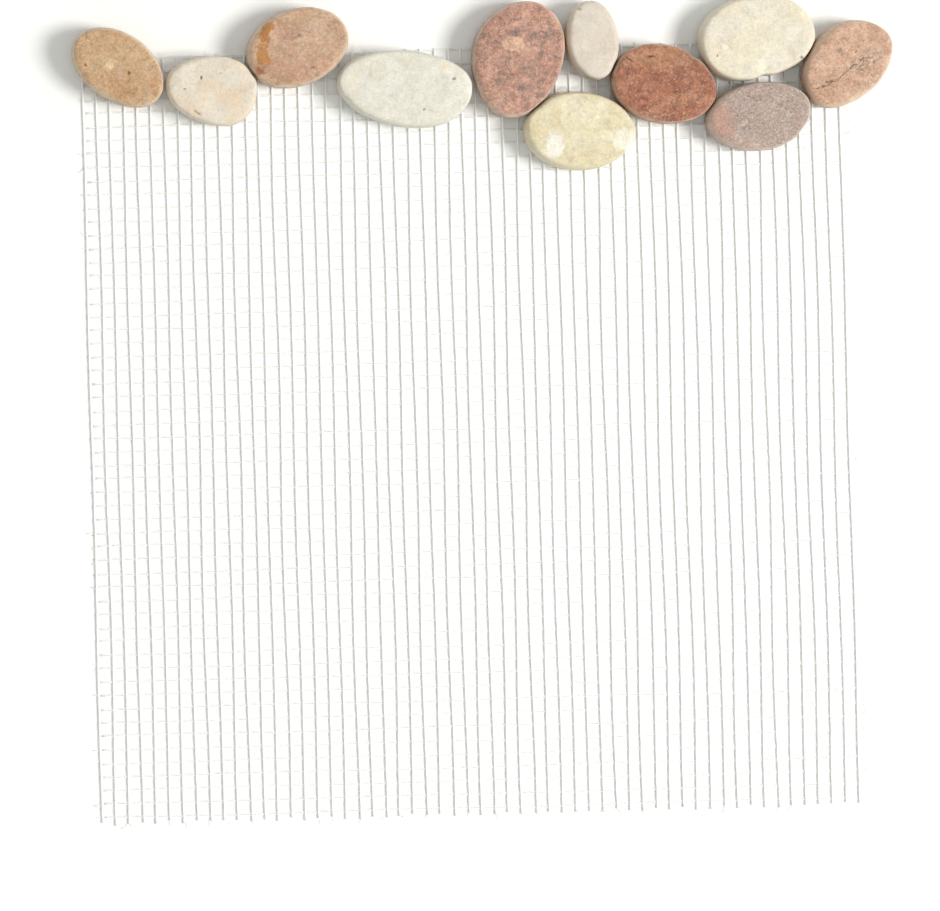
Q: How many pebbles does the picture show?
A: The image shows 11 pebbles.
